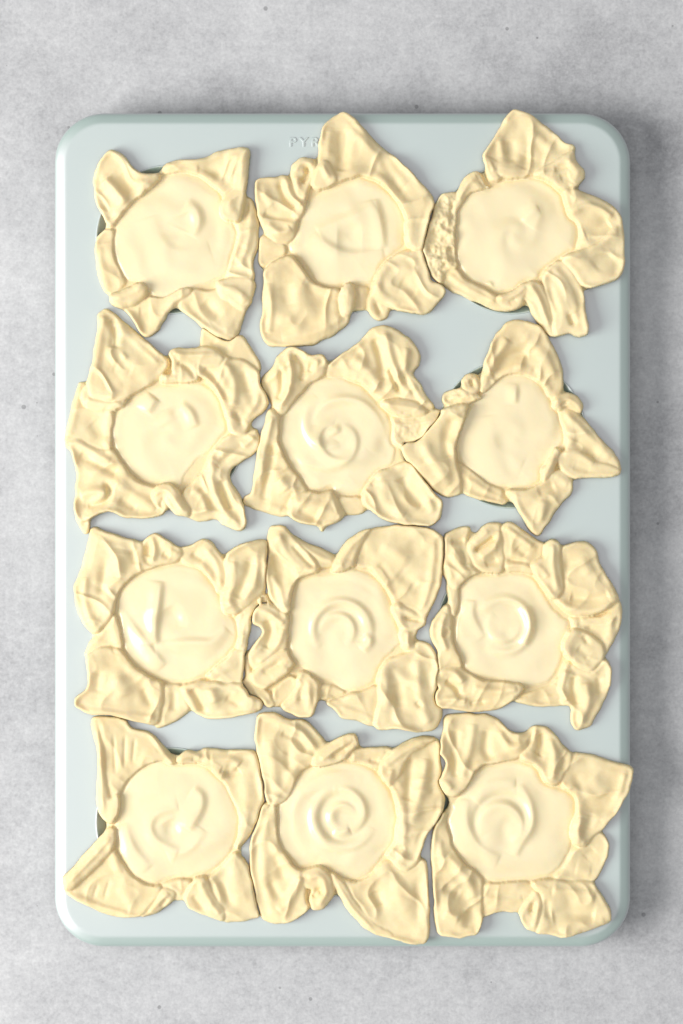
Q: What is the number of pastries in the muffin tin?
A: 12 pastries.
